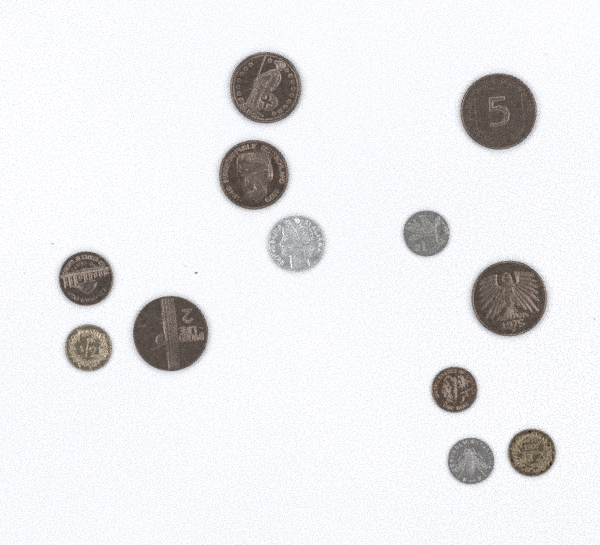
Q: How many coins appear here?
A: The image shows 12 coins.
